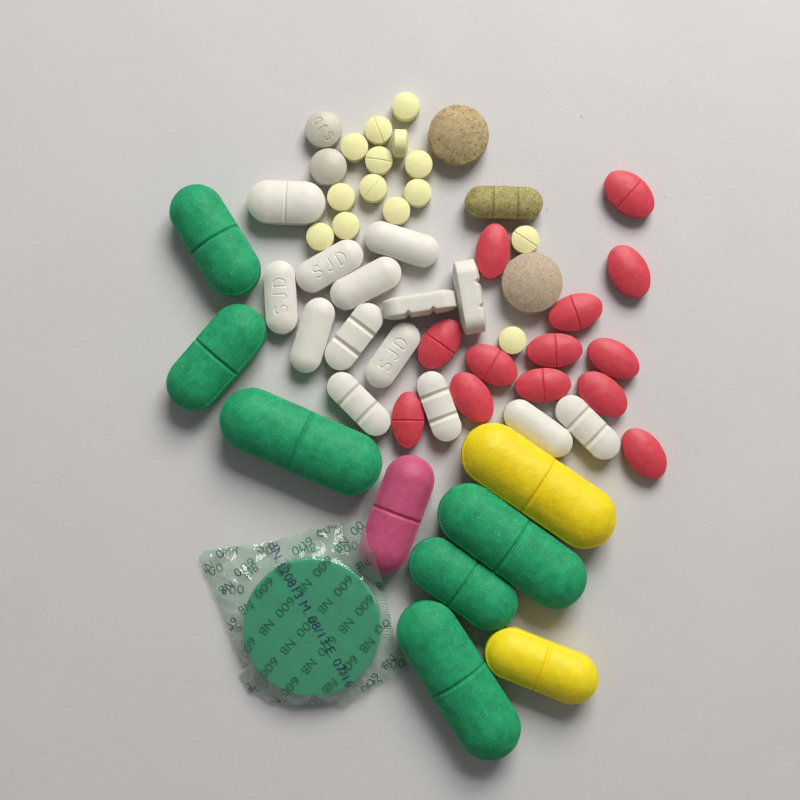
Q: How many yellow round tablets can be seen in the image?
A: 14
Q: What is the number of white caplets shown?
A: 14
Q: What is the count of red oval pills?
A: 13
